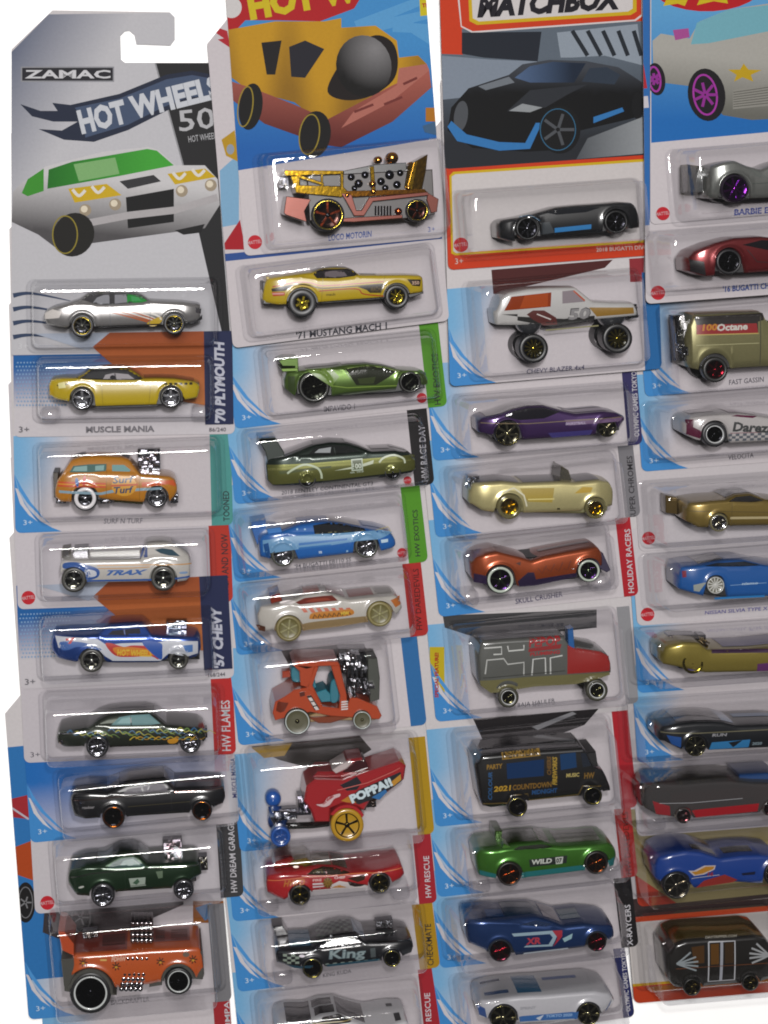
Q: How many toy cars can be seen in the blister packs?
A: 41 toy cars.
